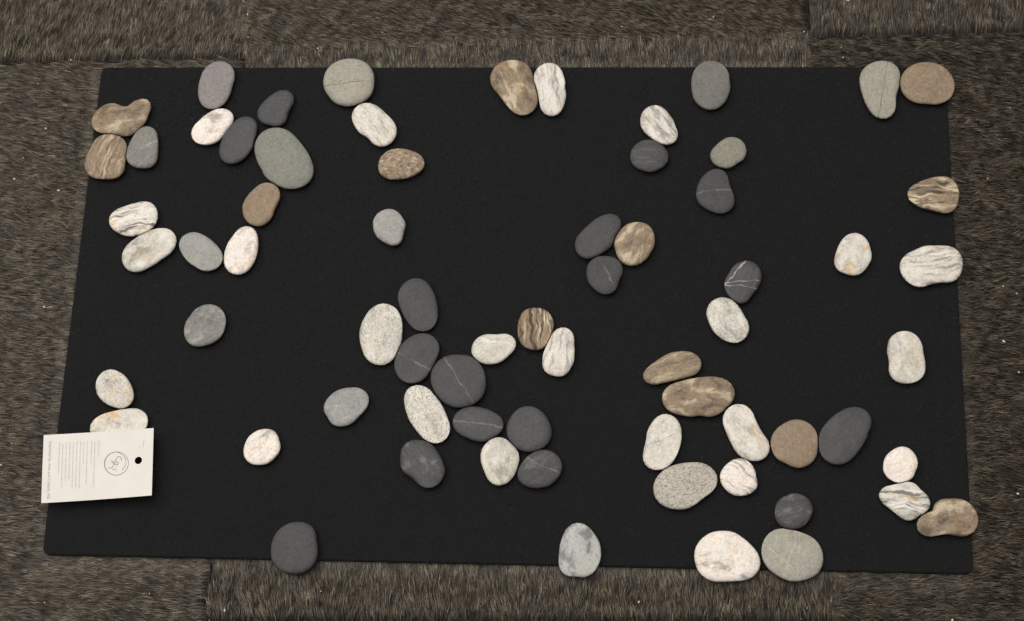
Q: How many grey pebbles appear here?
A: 14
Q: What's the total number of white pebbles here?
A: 25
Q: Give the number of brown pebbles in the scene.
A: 13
